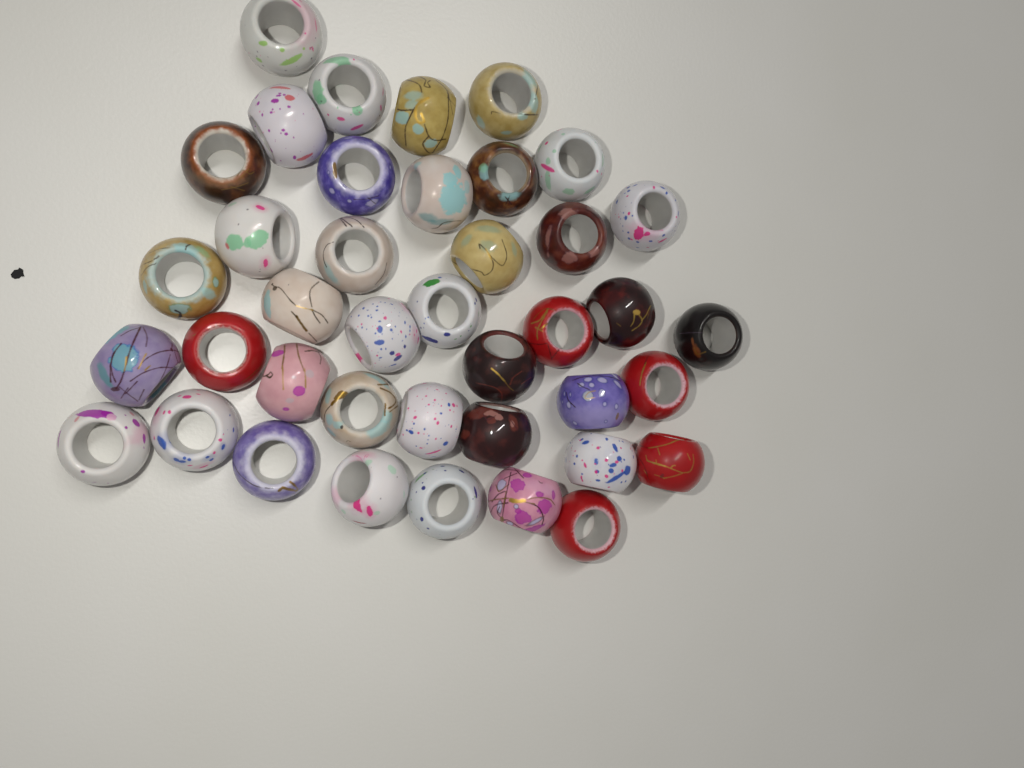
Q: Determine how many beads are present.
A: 40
